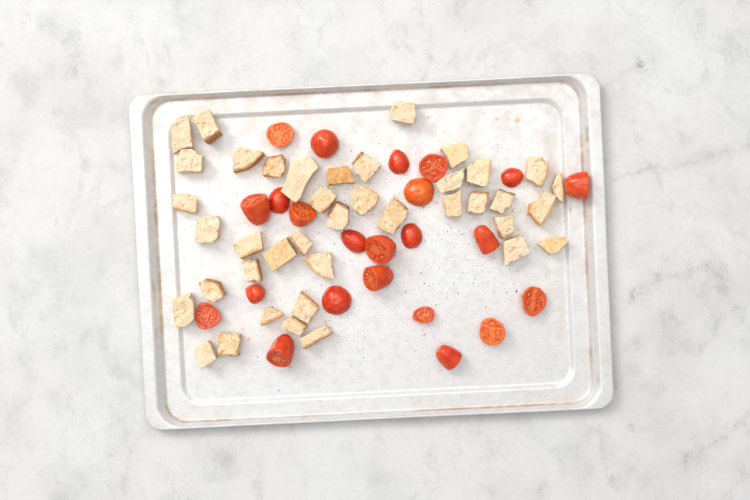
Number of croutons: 40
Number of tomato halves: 23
